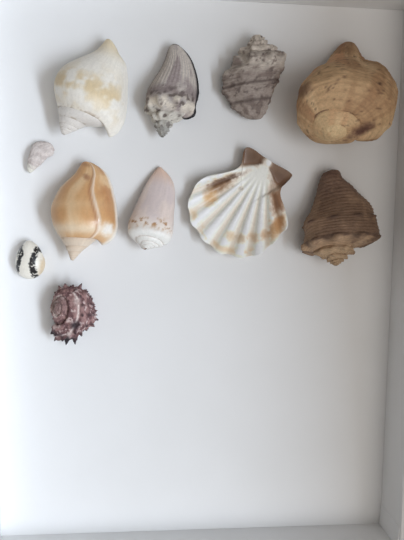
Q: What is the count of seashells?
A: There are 11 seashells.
